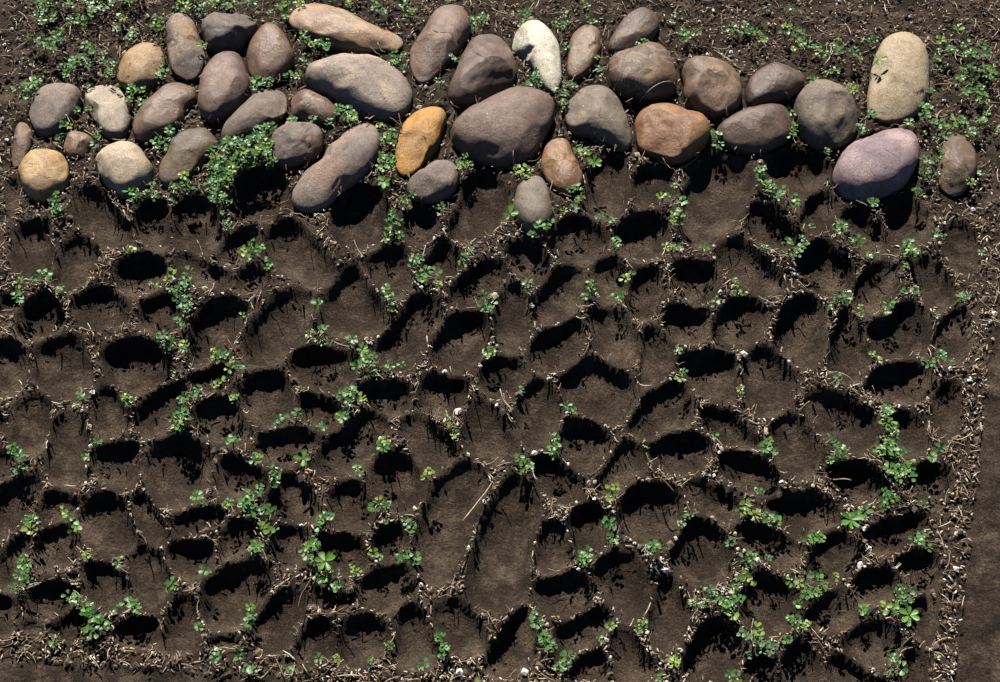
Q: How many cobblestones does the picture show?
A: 39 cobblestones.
